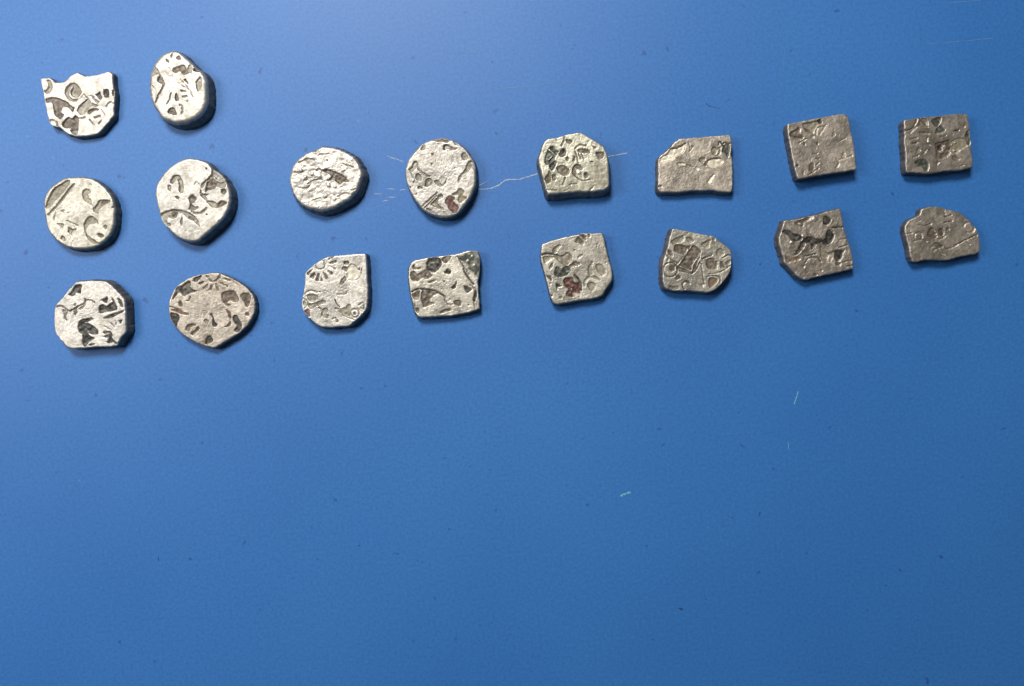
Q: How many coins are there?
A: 18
